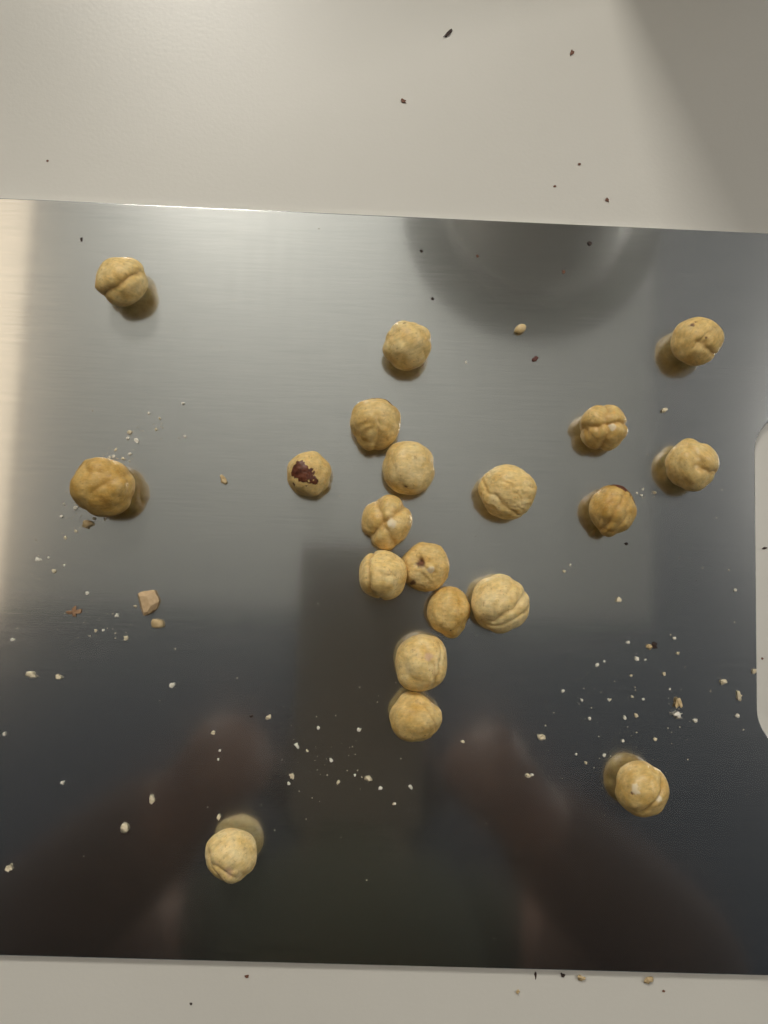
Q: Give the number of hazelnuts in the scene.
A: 20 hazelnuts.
